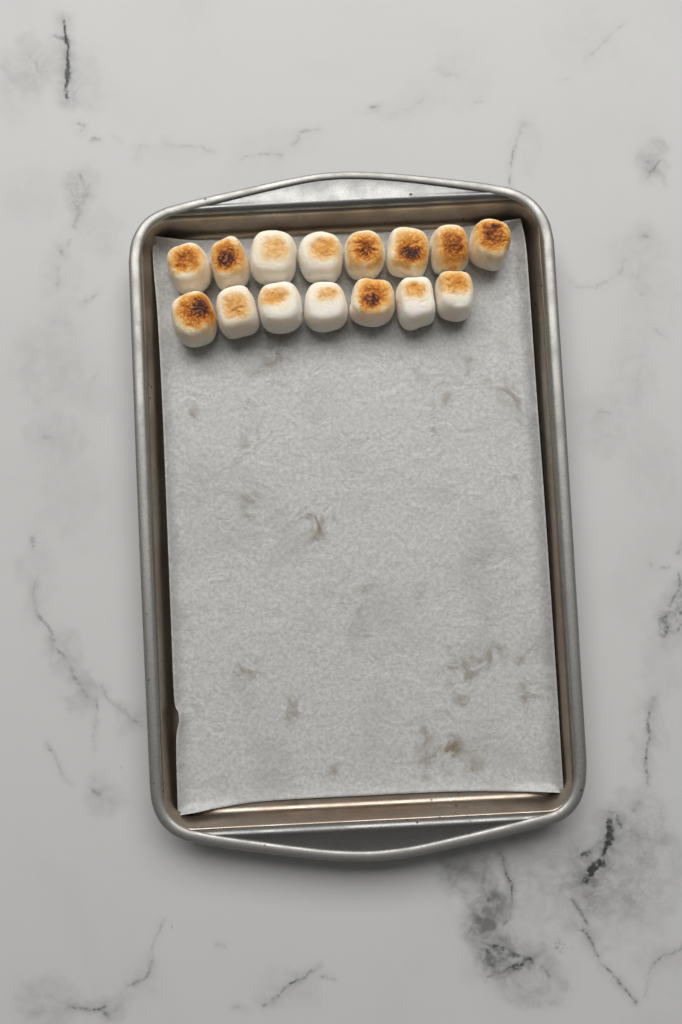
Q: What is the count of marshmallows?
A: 15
